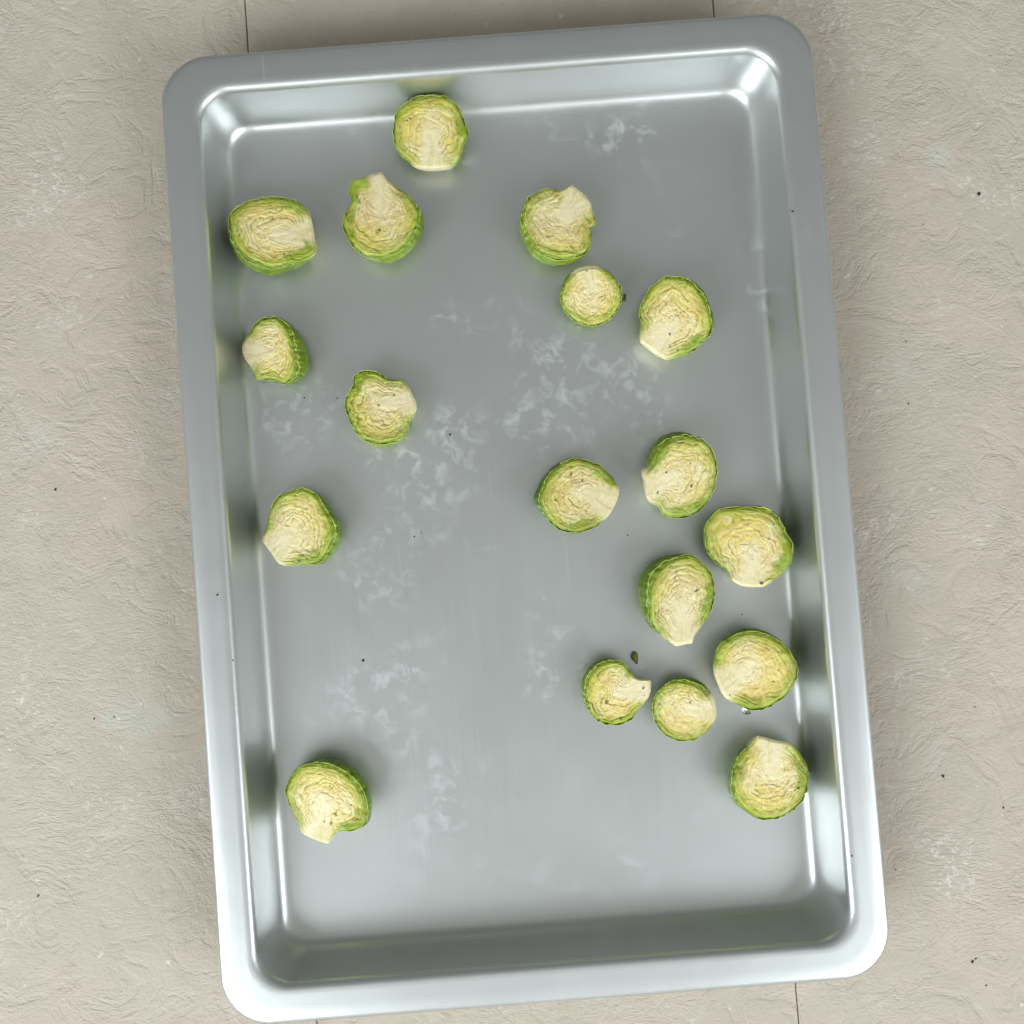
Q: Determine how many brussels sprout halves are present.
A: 18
